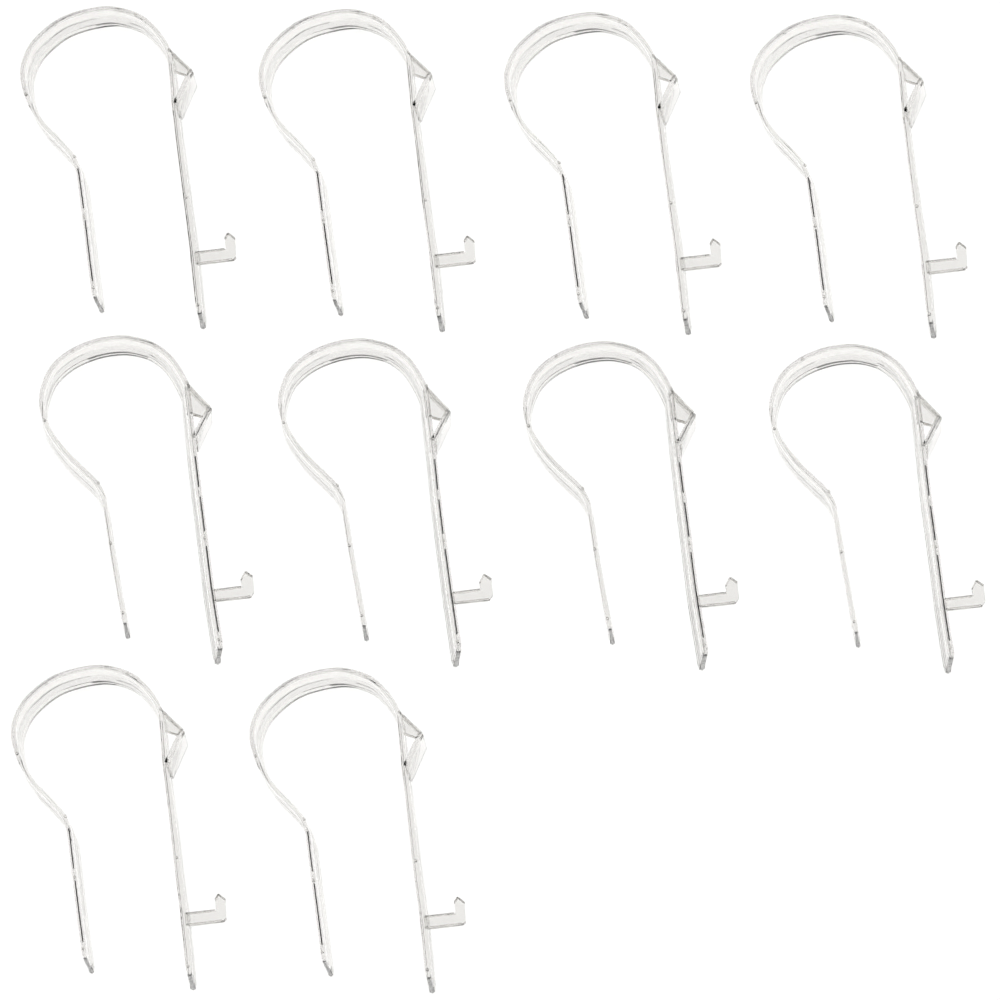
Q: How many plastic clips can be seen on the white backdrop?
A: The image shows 10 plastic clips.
